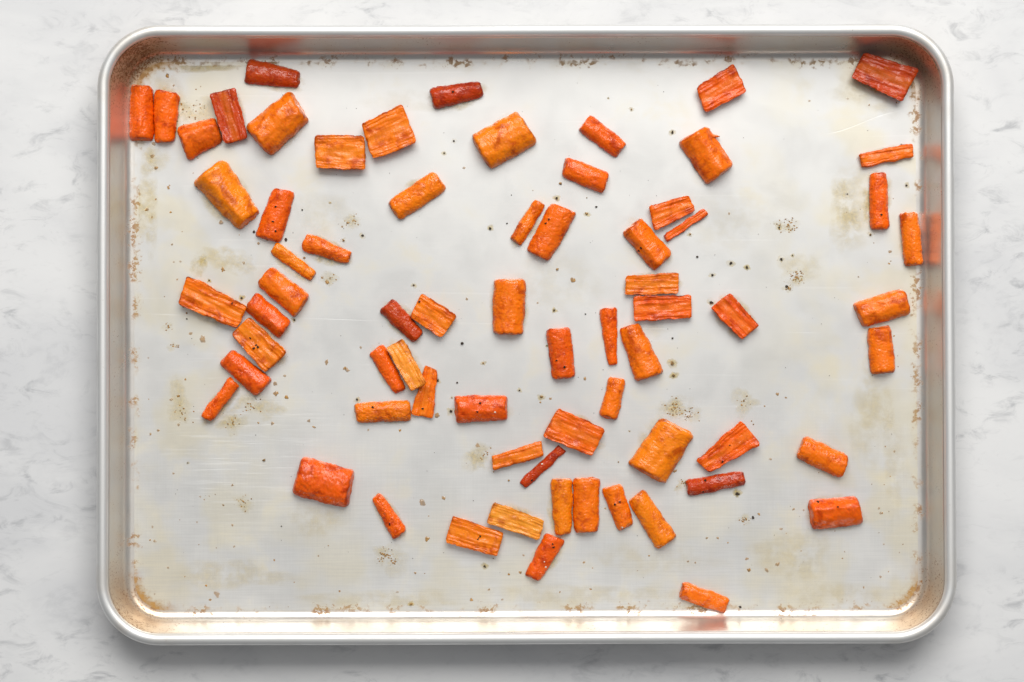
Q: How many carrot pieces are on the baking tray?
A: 69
